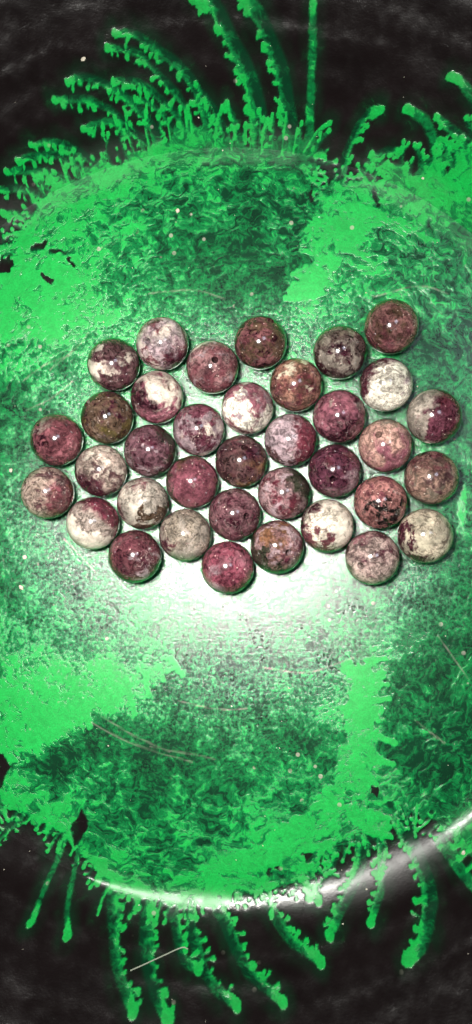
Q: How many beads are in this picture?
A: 36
